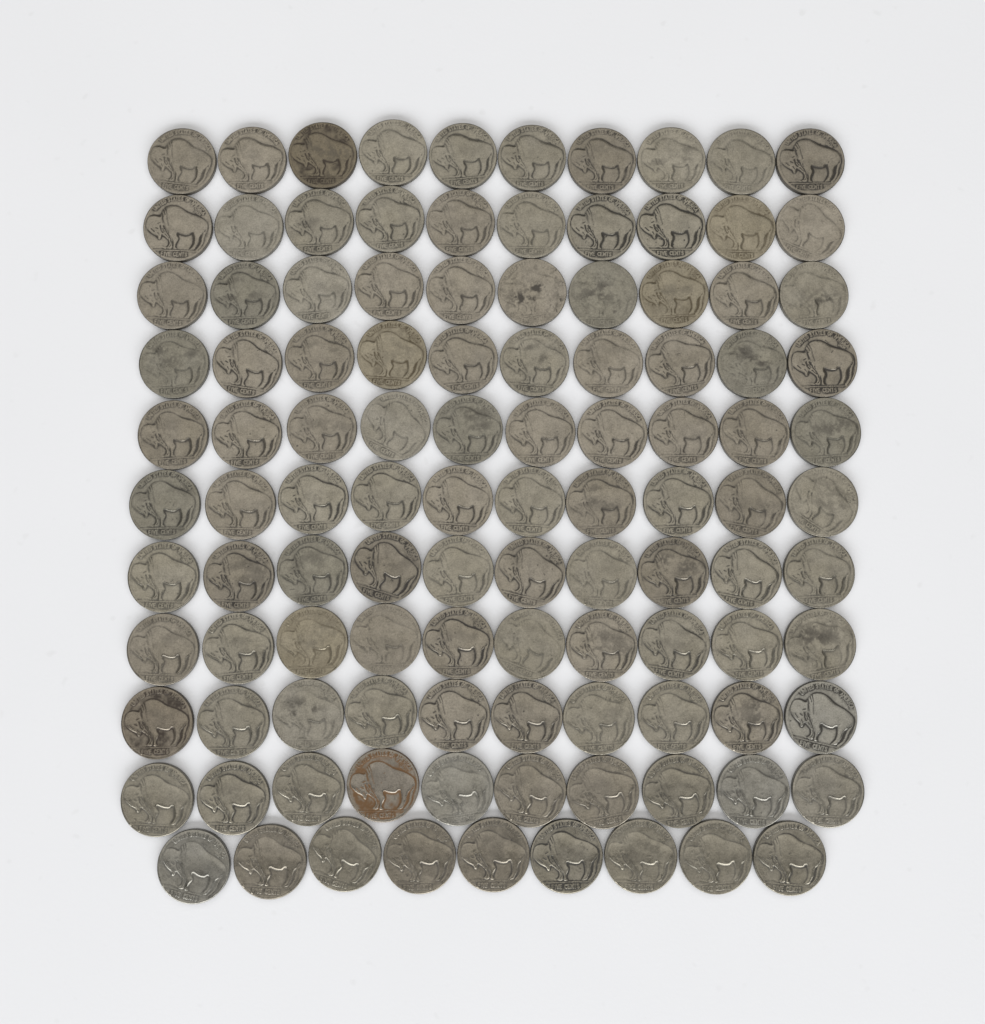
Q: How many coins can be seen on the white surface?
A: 109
